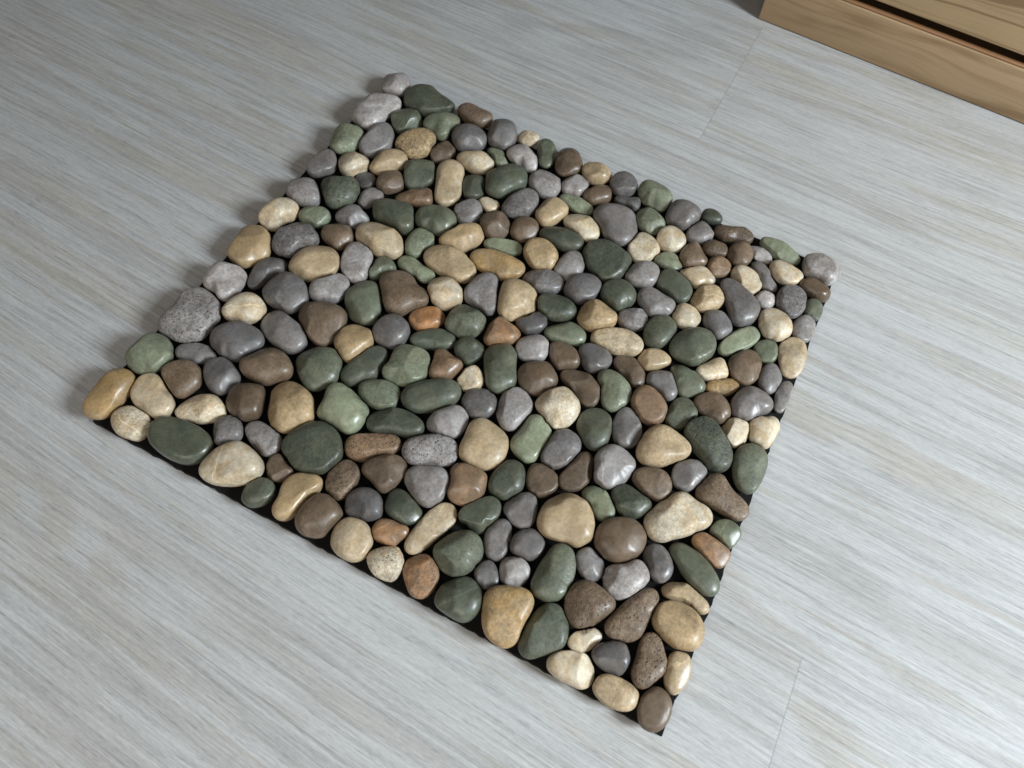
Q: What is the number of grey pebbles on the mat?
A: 75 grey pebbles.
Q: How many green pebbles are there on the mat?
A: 68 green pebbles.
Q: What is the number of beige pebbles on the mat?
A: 61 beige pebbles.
